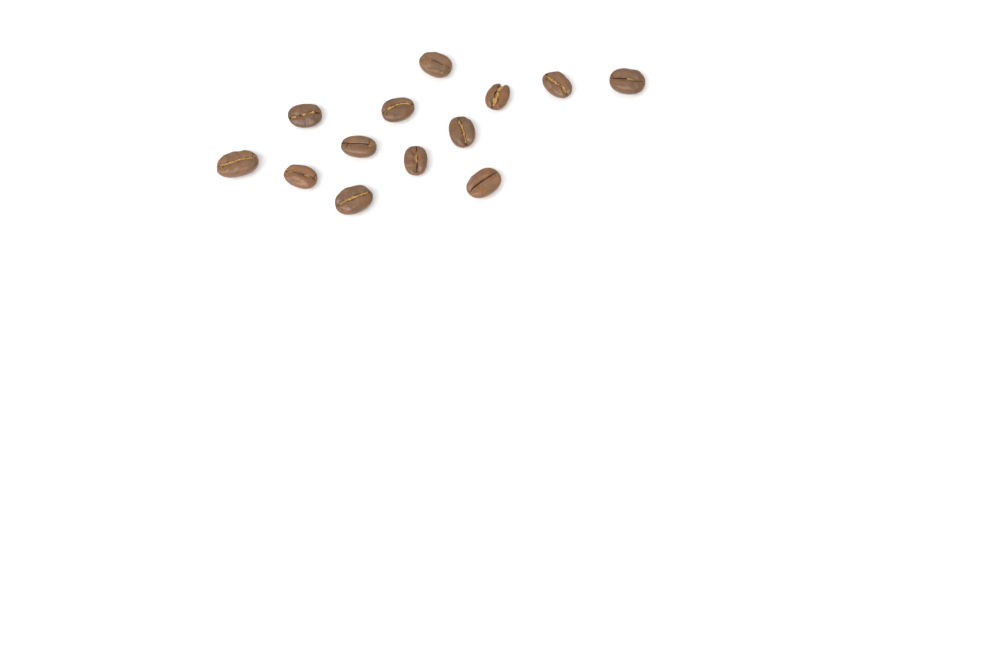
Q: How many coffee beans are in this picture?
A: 13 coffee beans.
